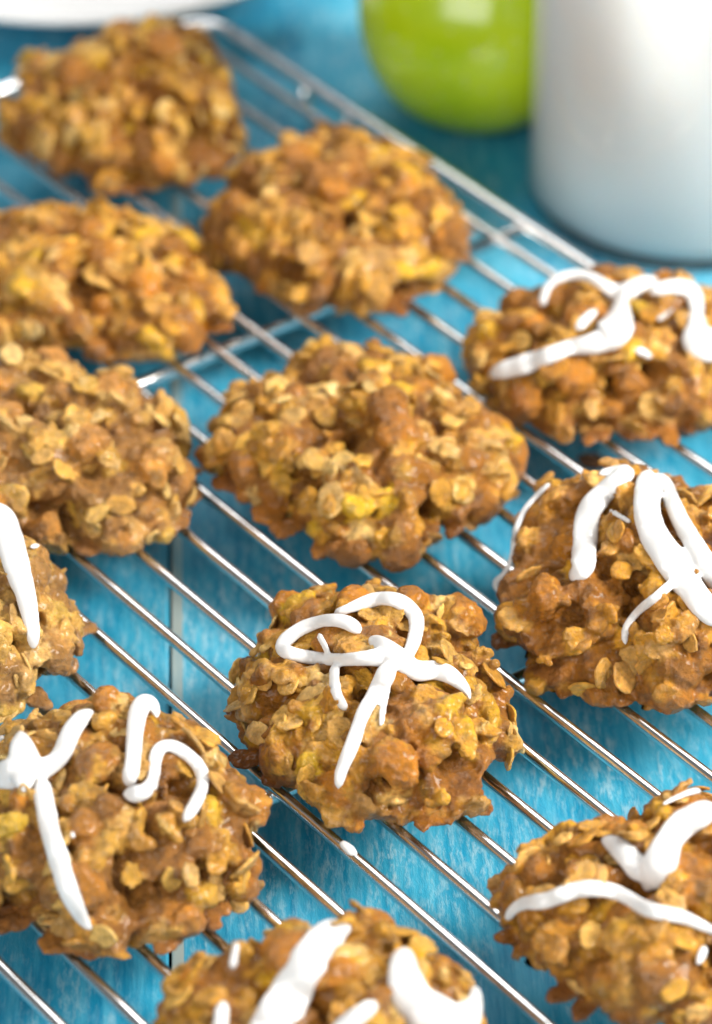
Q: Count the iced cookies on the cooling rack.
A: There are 7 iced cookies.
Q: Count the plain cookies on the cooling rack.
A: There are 5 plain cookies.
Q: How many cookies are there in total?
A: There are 12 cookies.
